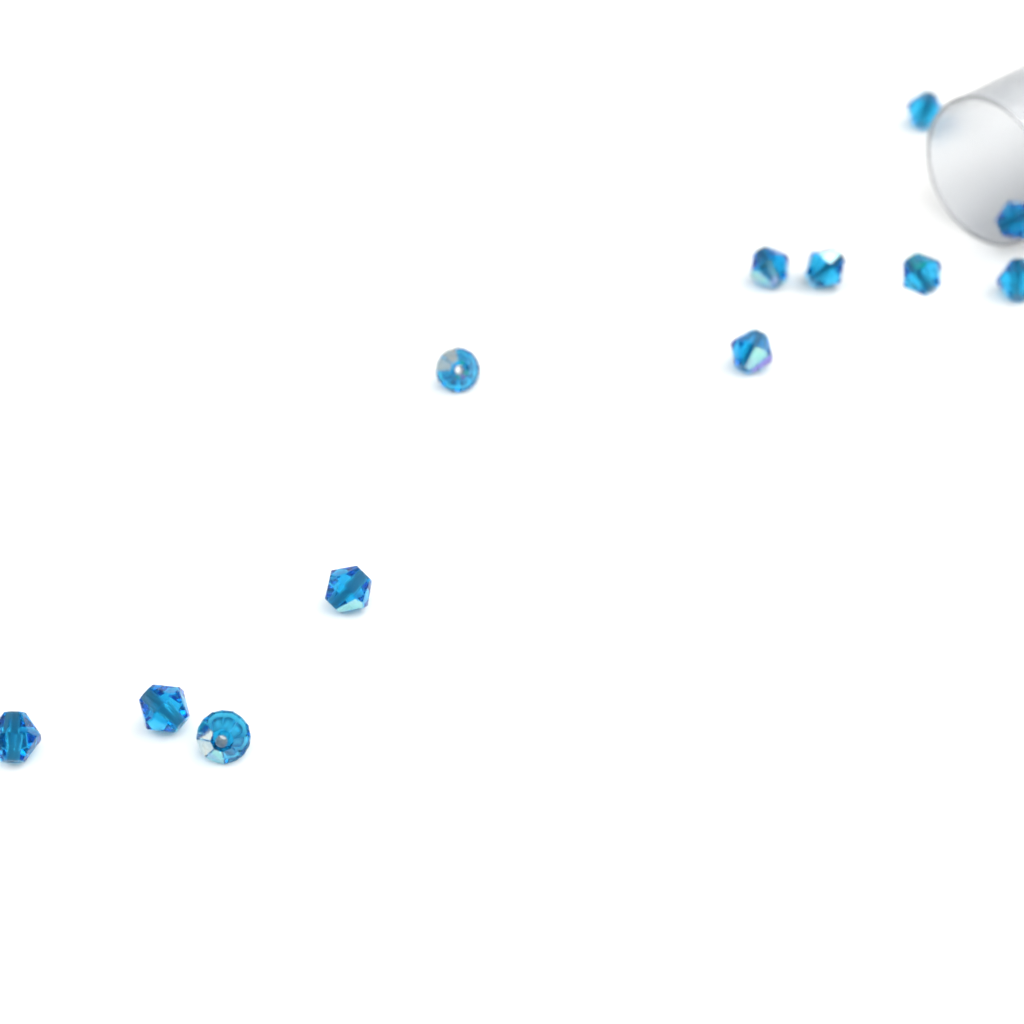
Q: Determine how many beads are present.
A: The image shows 12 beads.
